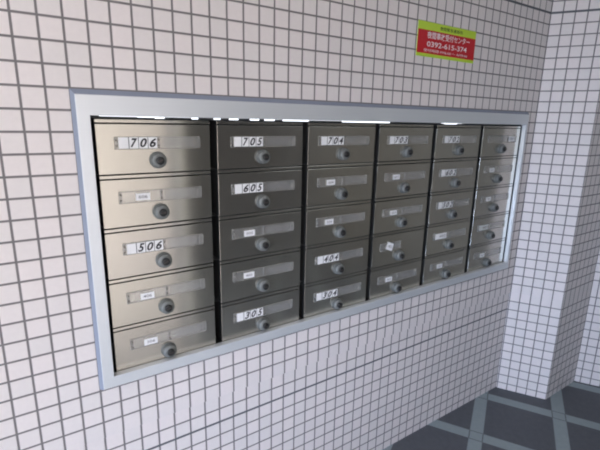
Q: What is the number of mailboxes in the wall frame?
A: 30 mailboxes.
